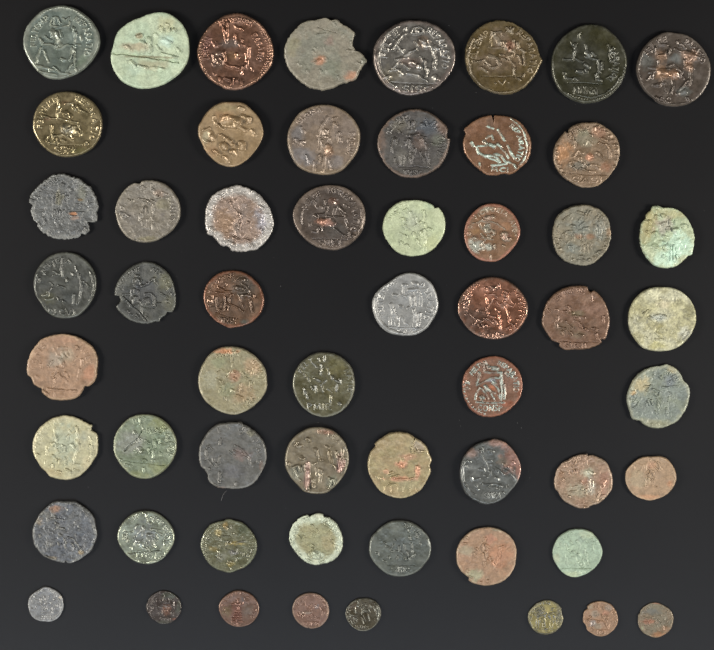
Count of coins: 57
